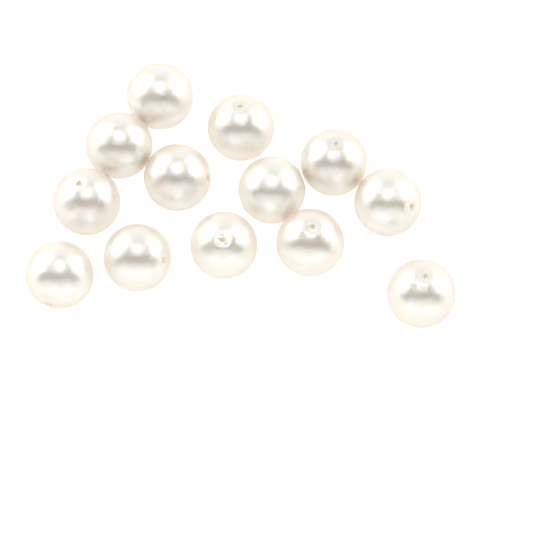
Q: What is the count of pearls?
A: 13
